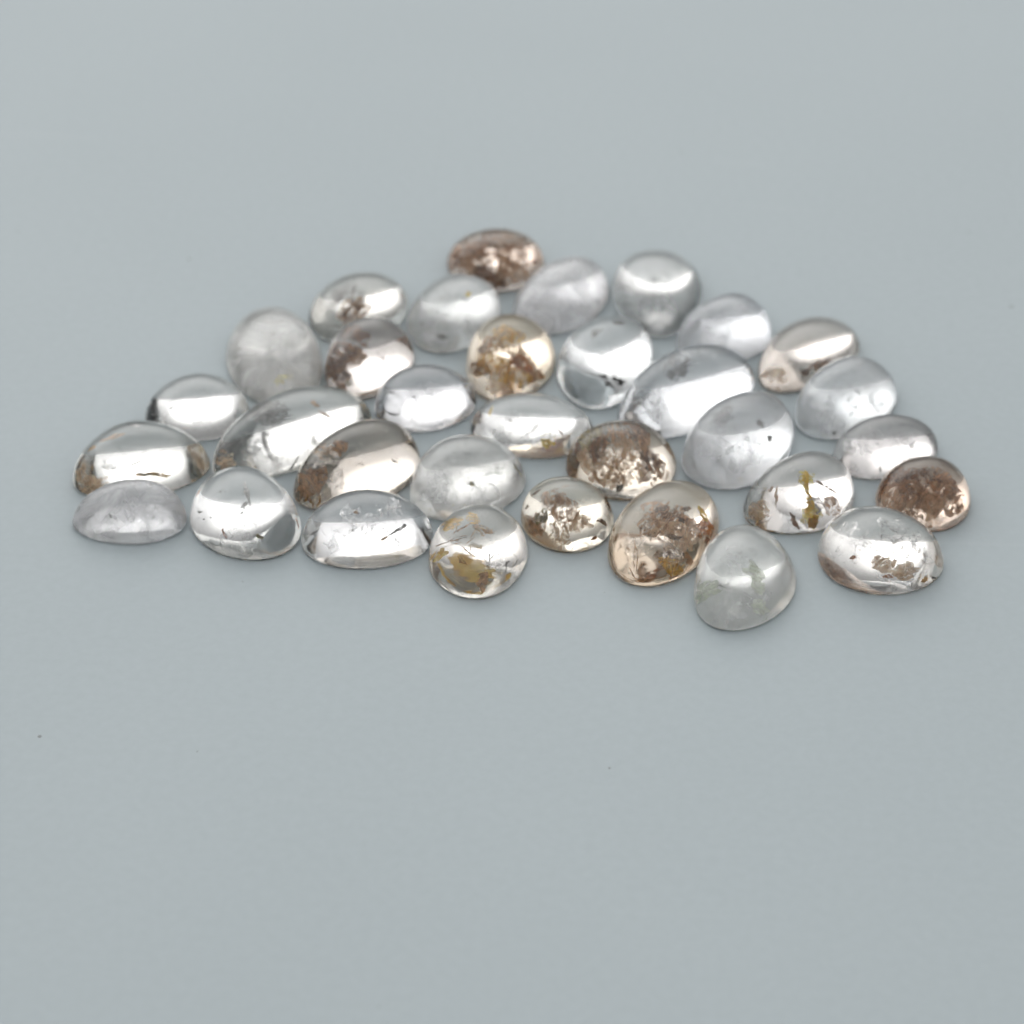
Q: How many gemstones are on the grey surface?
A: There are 33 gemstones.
